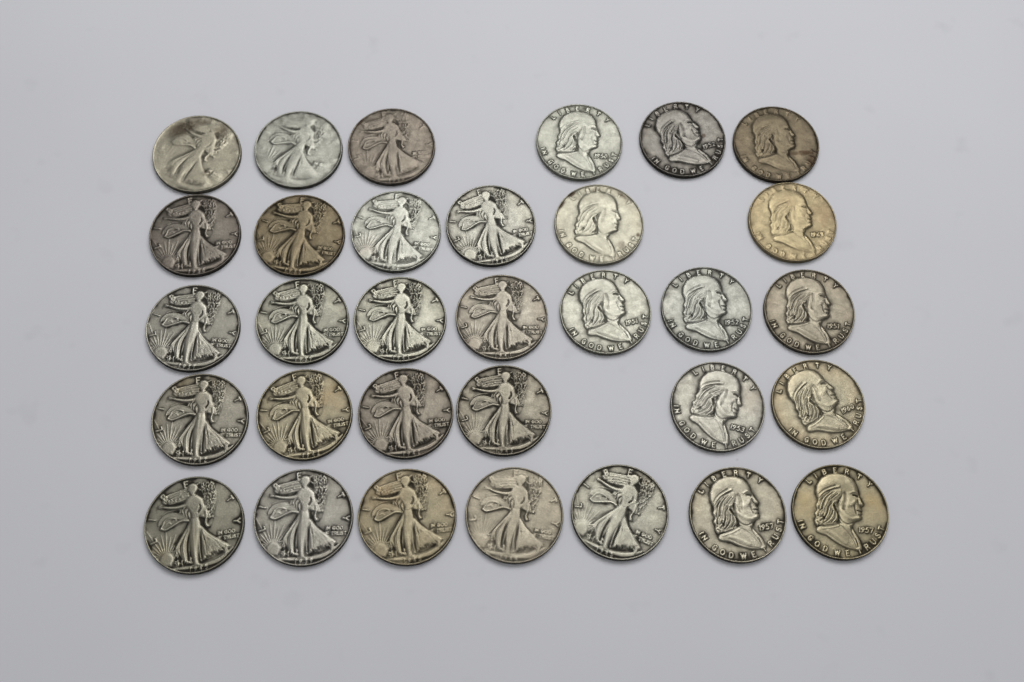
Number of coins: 32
